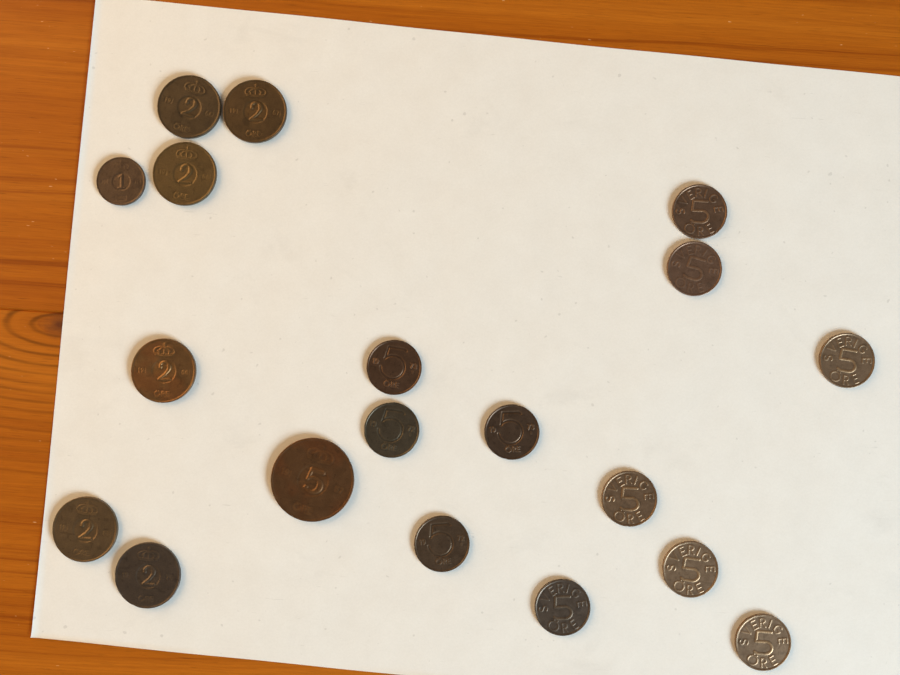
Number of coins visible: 19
